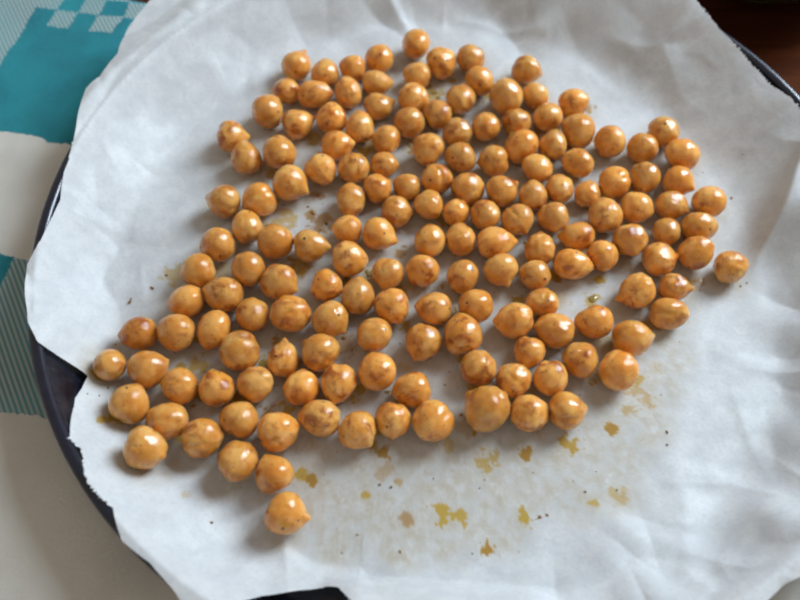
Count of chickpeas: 161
